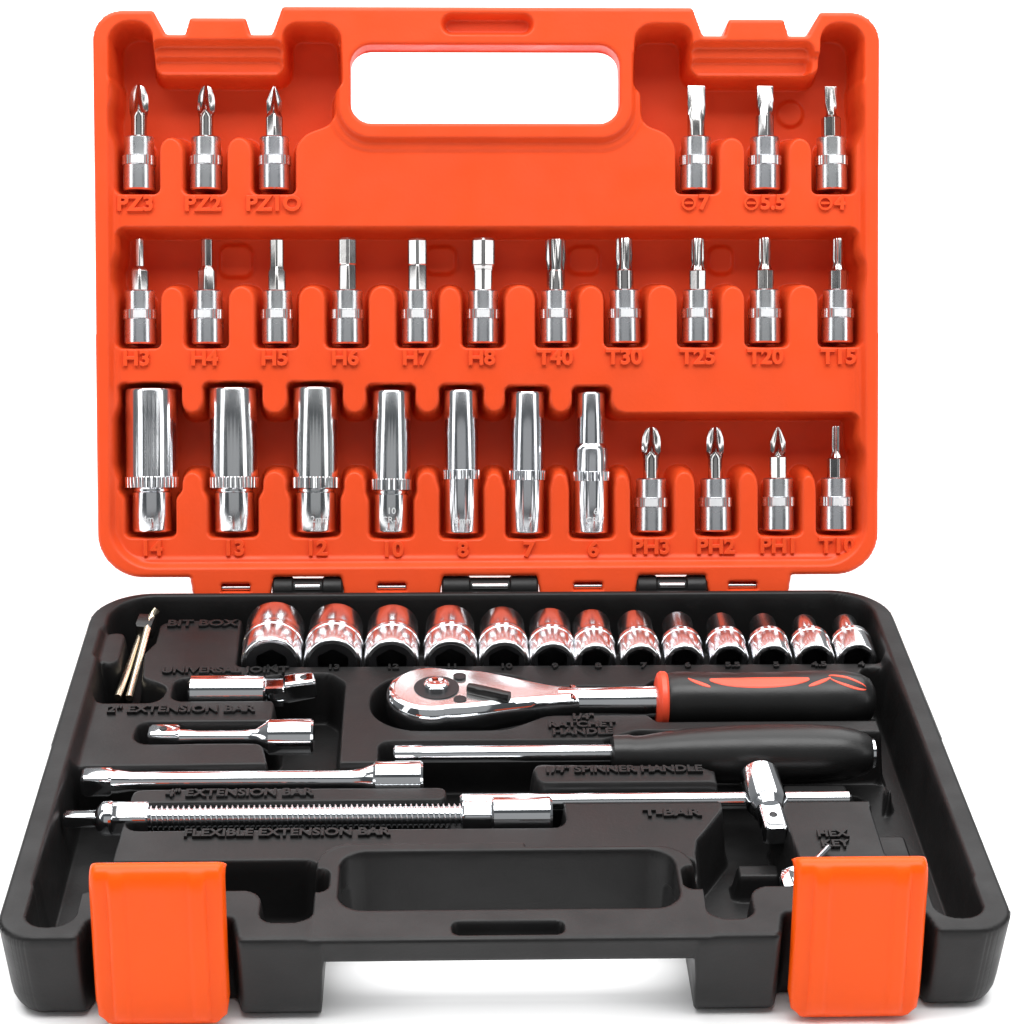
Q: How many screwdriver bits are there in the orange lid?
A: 21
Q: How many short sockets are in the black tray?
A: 13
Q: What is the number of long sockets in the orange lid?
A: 7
